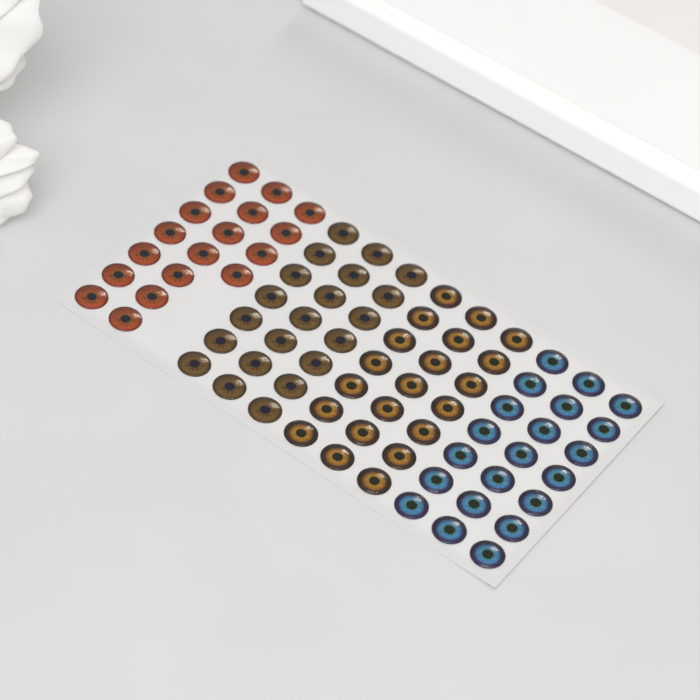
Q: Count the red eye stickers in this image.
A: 18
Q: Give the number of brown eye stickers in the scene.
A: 21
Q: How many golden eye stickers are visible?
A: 21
